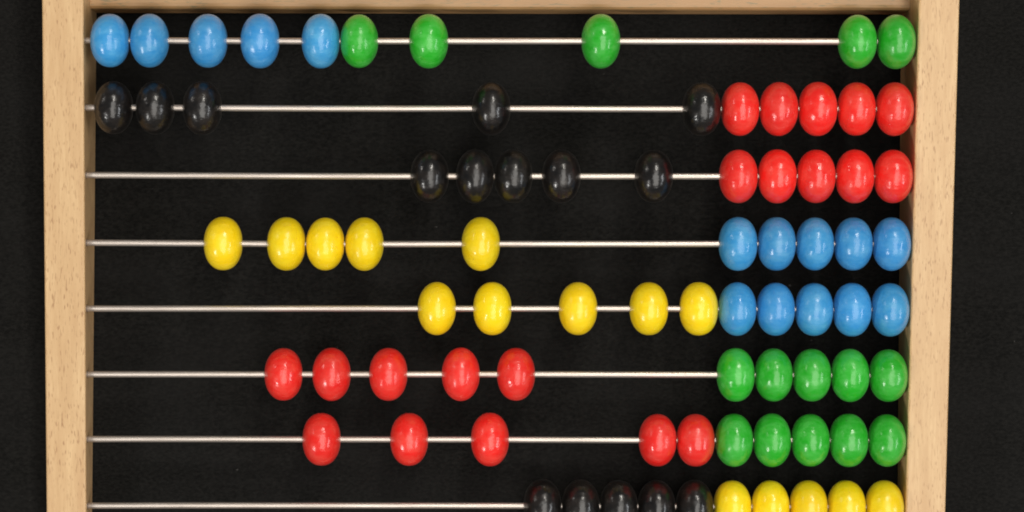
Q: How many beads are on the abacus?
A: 80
